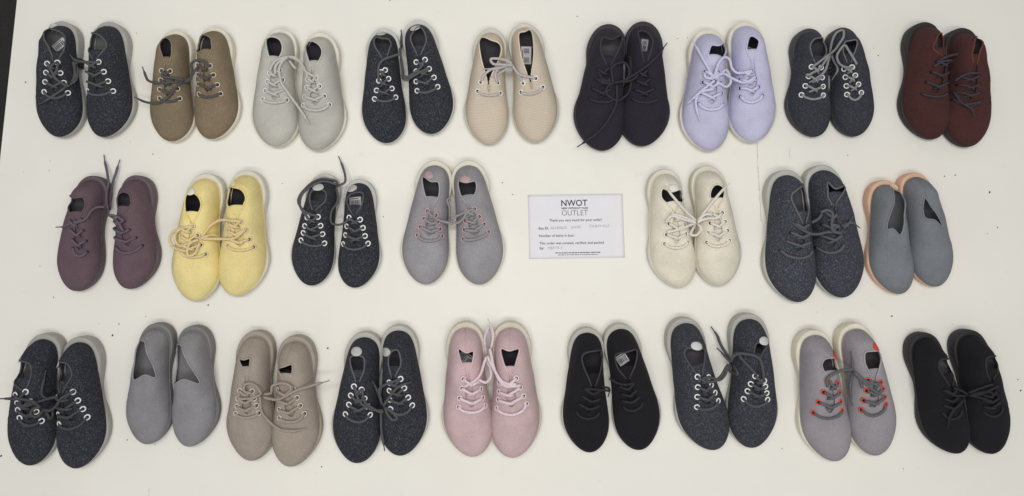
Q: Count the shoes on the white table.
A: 50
